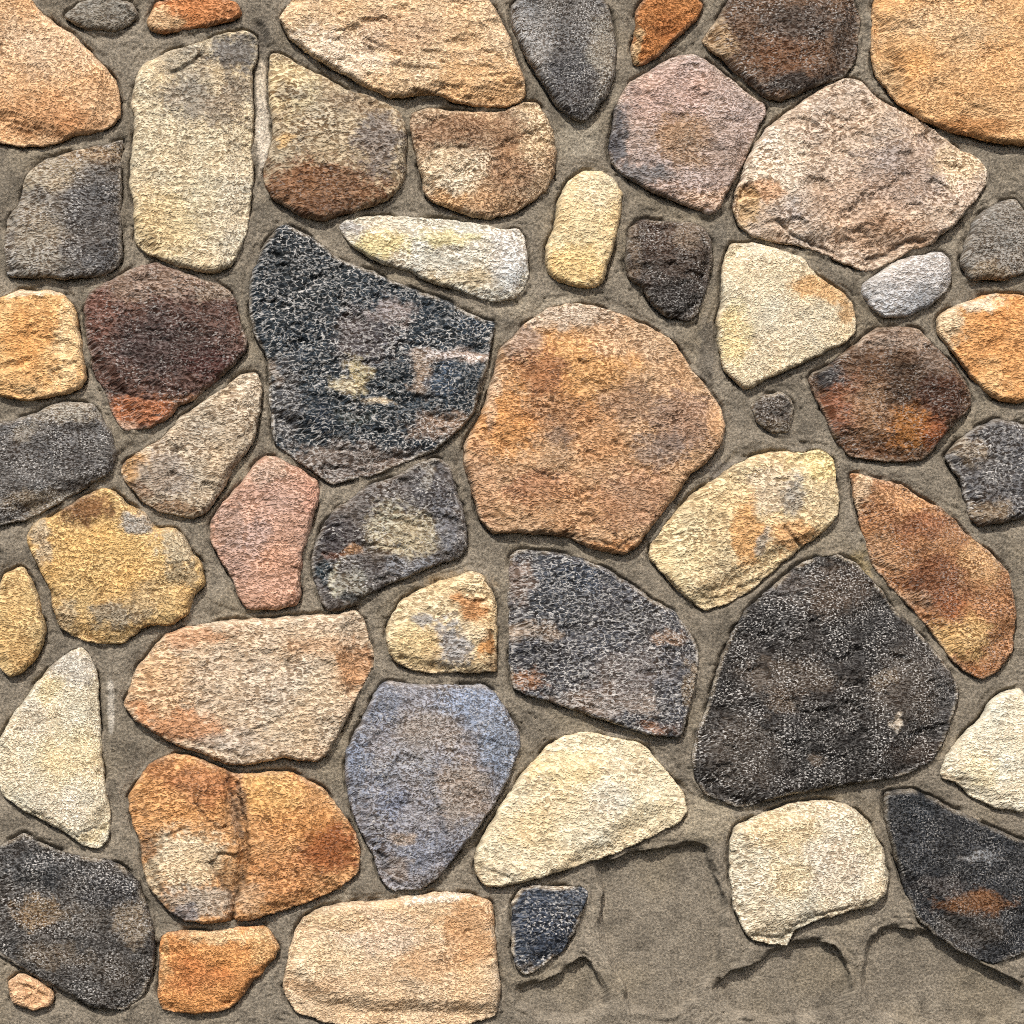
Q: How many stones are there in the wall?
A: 52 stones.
